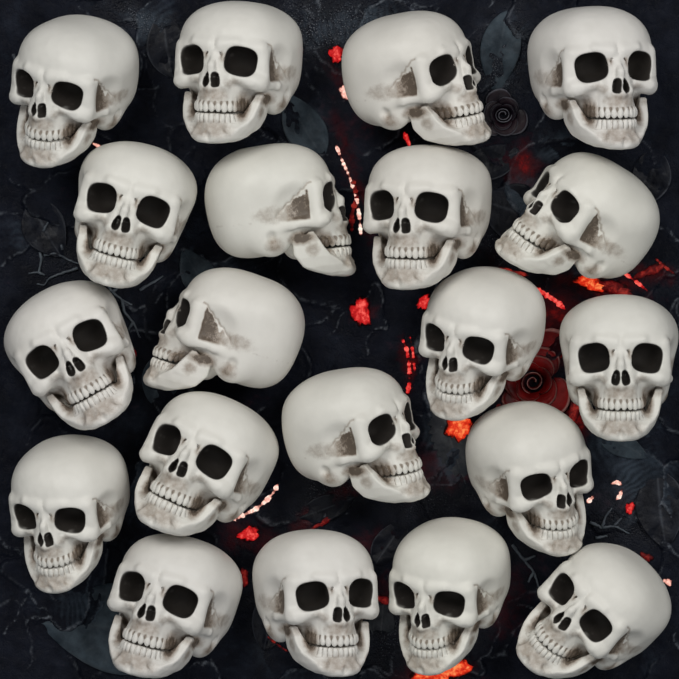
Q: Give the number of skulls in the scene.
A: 20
